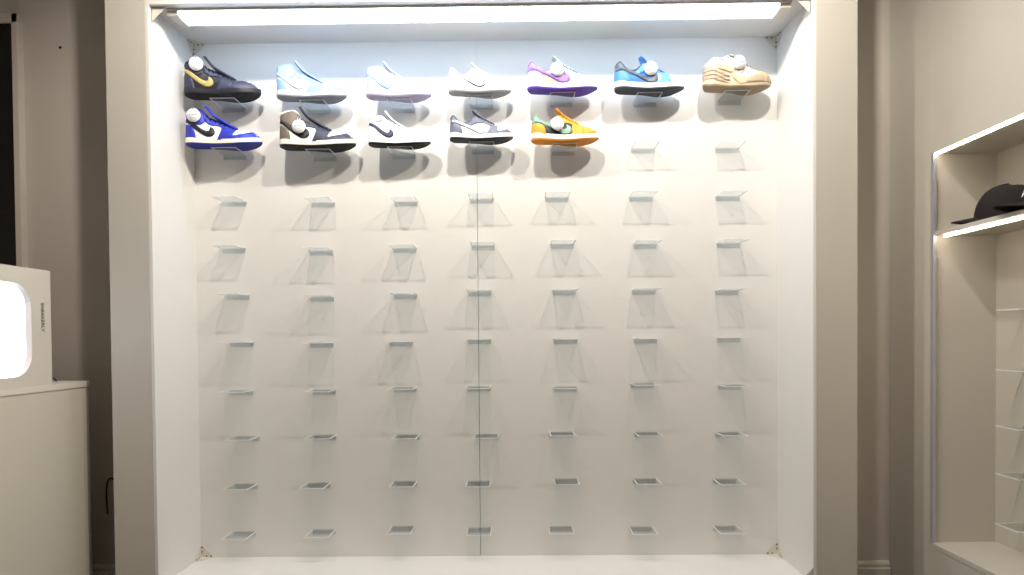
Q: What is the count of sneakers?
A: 12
